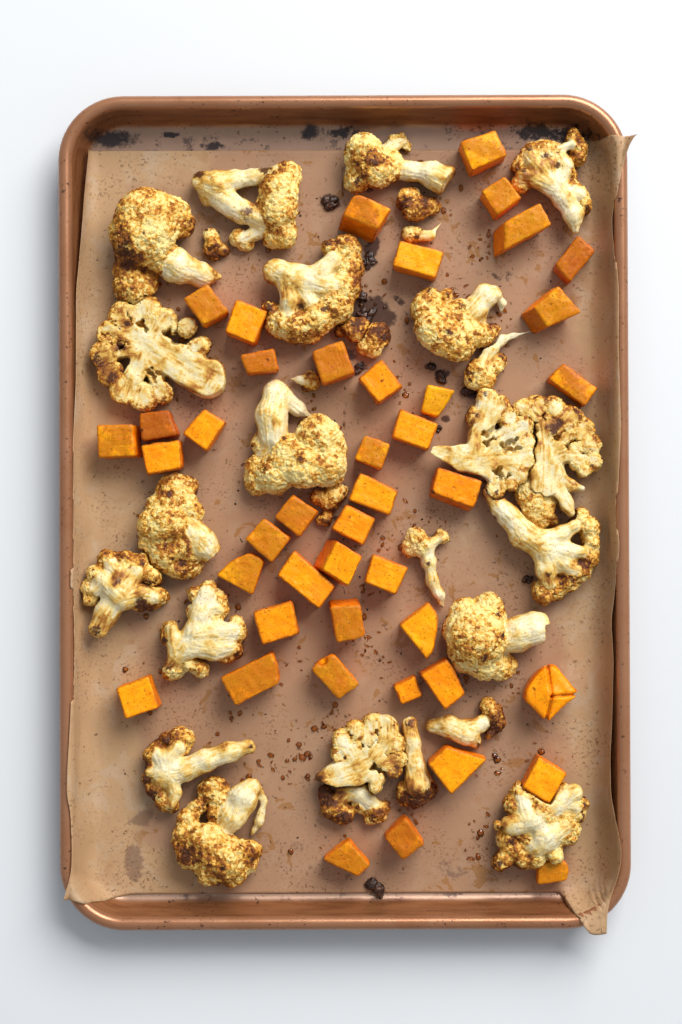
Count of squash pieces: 43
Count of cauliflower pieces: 32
